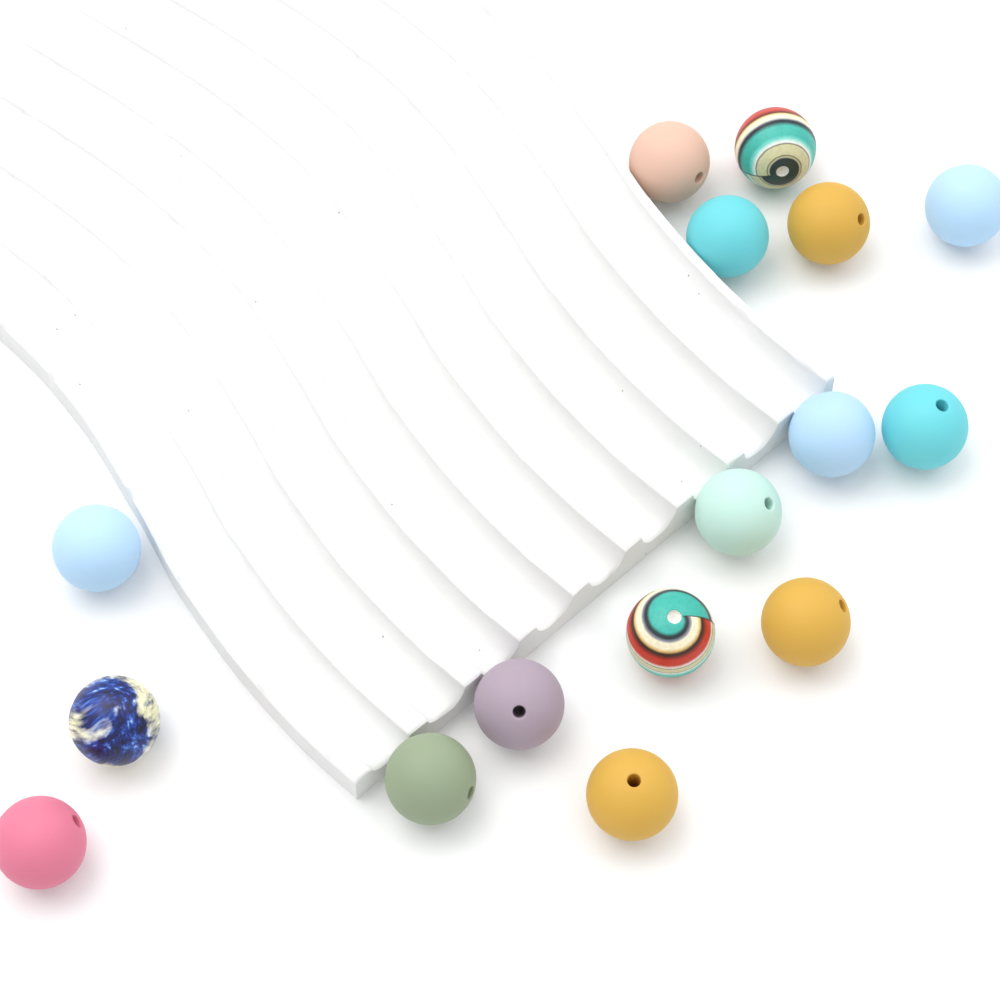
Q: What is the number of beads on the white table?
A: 16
